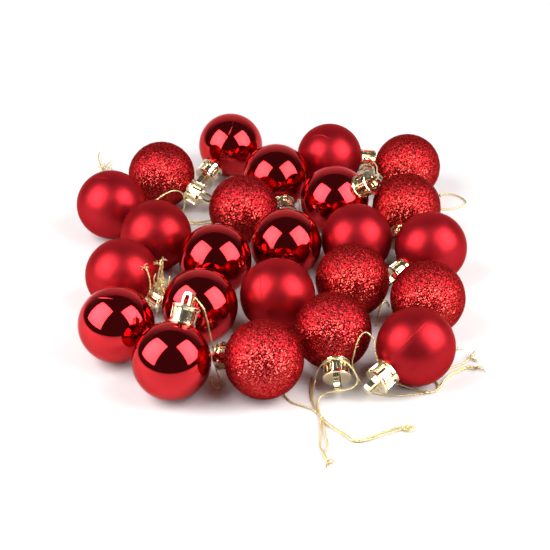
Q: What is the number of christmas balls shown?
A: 24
